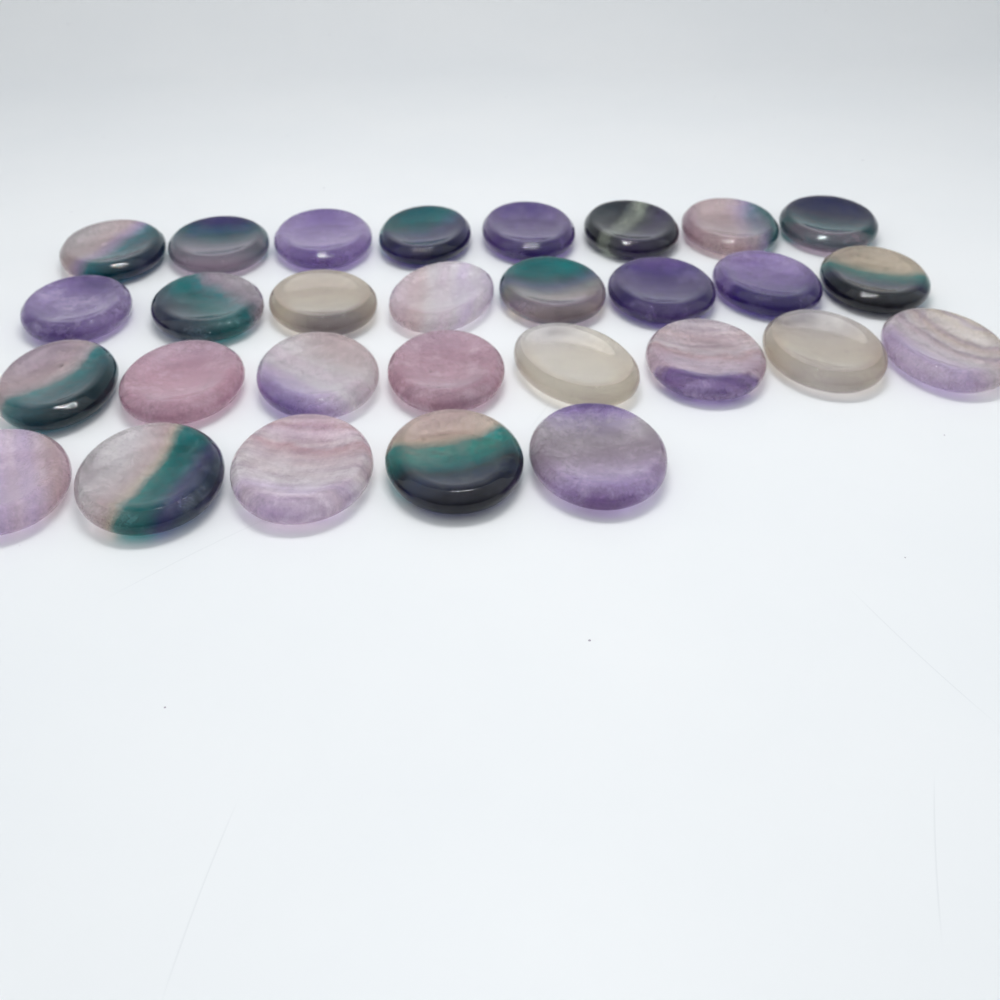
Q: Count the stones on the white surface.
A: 29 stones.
